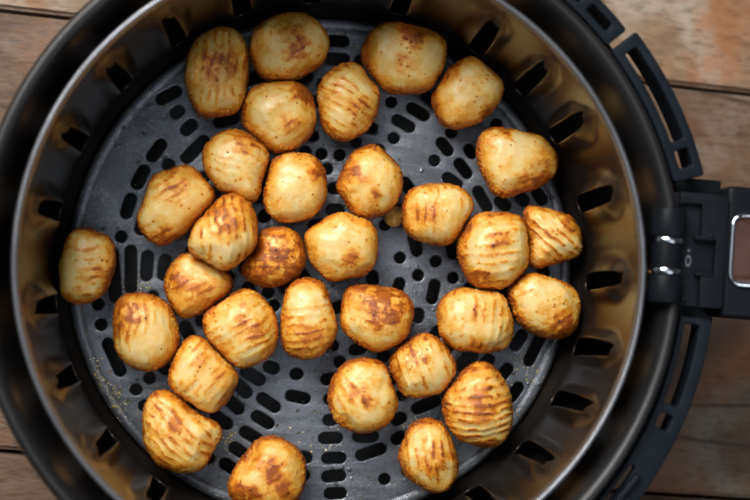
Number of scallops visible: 32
